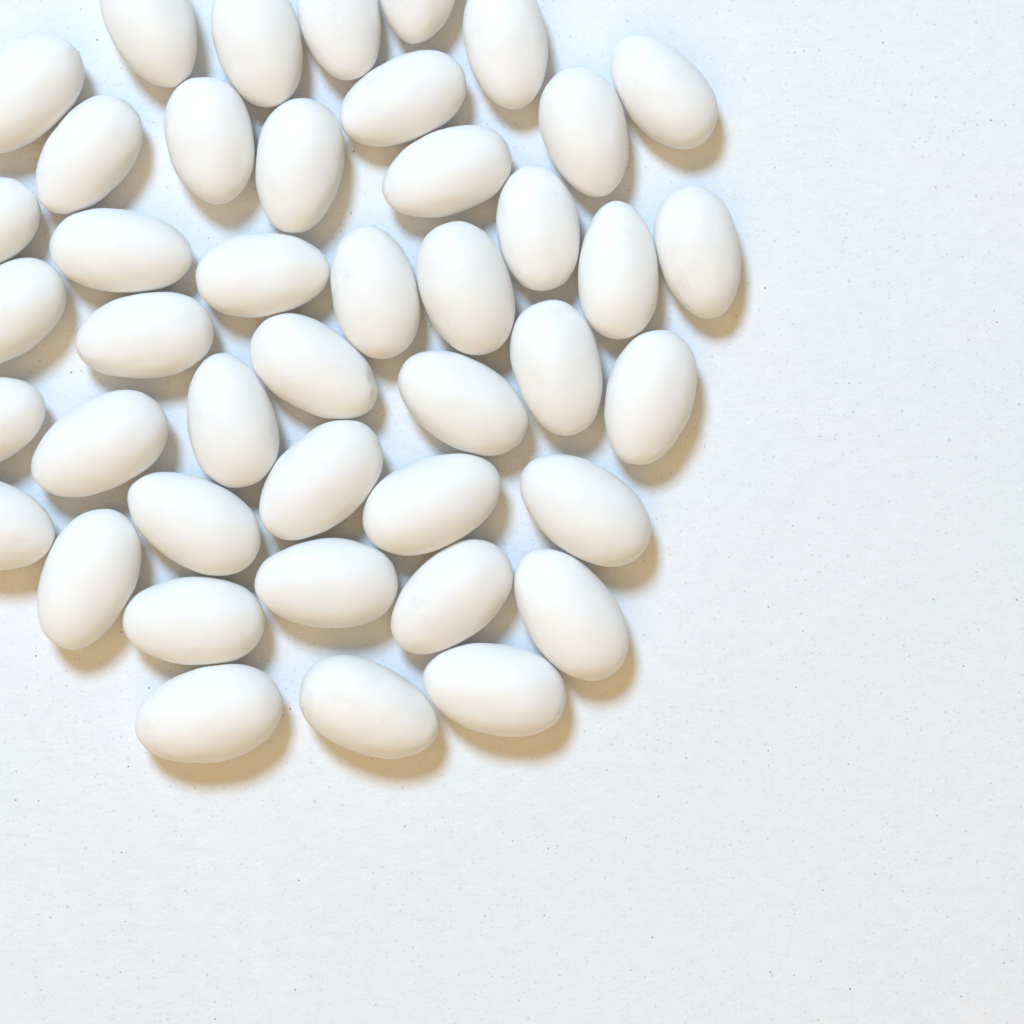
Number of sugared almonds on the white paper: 43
